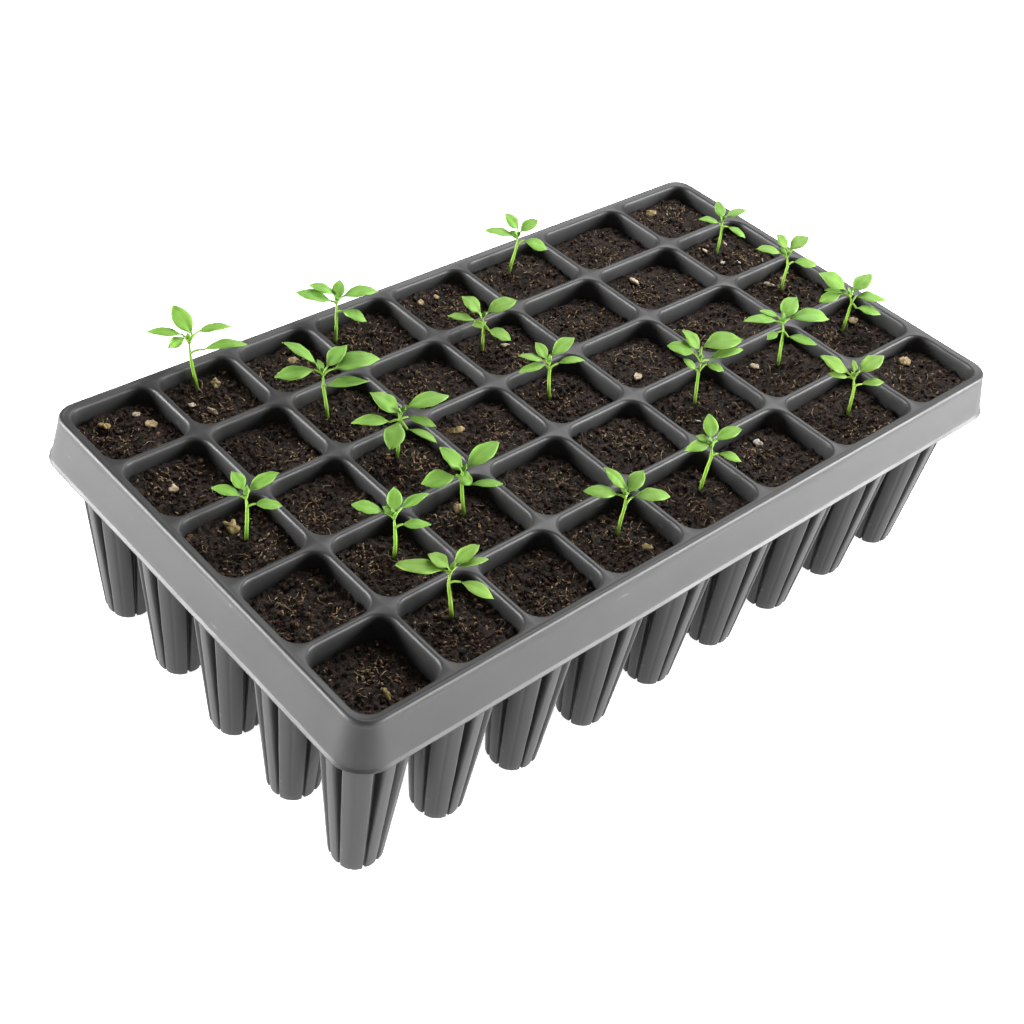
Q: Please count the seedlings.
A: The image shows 19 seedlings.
